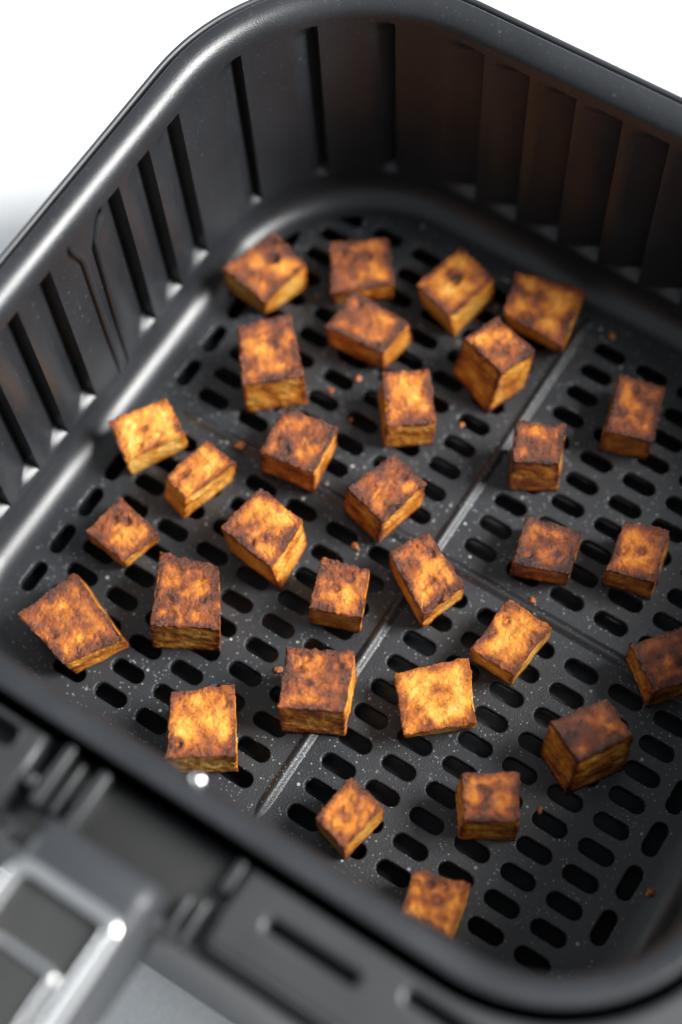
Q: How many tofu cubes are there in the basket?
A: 31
